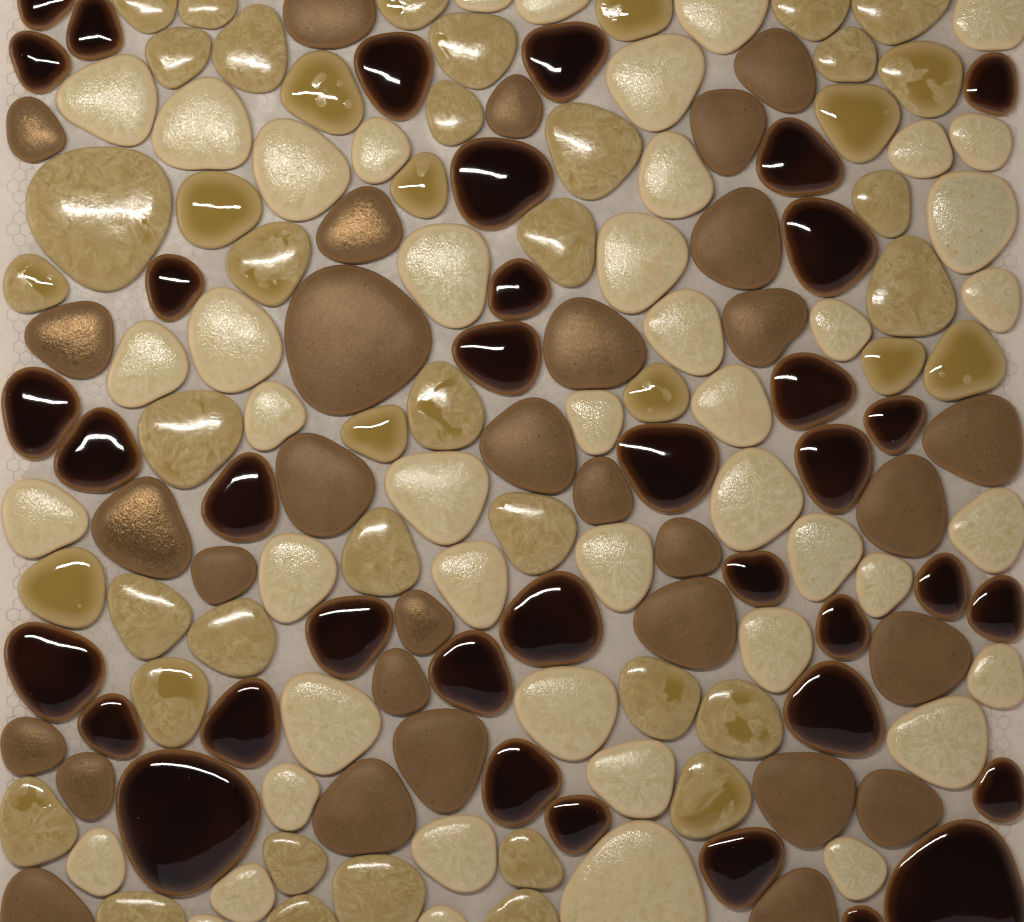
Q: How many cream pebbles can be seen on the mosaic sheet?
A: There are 46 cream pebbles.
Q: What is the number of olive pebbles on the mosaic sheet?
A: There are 45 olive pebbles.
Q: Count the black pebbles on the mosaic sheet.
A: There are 37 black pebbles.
